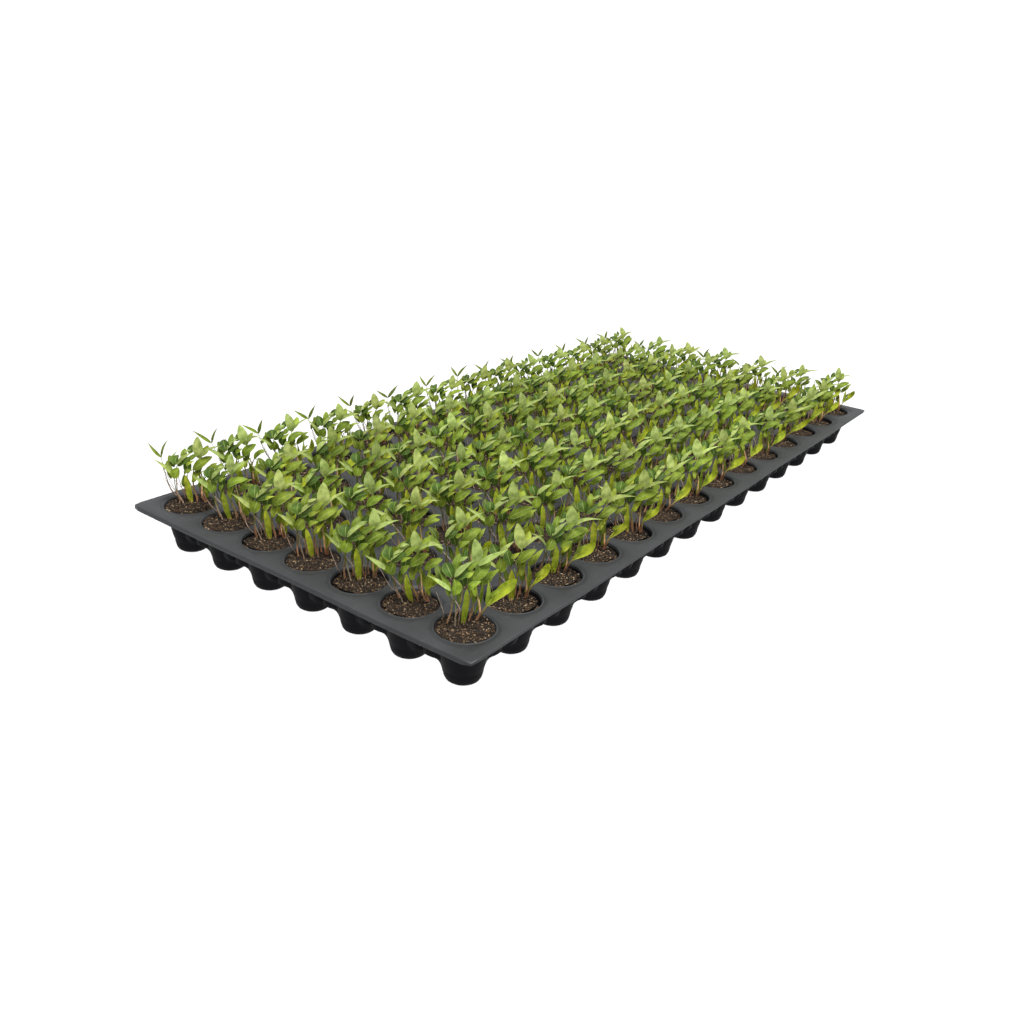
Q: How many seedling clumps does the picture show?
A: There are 98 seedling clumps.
